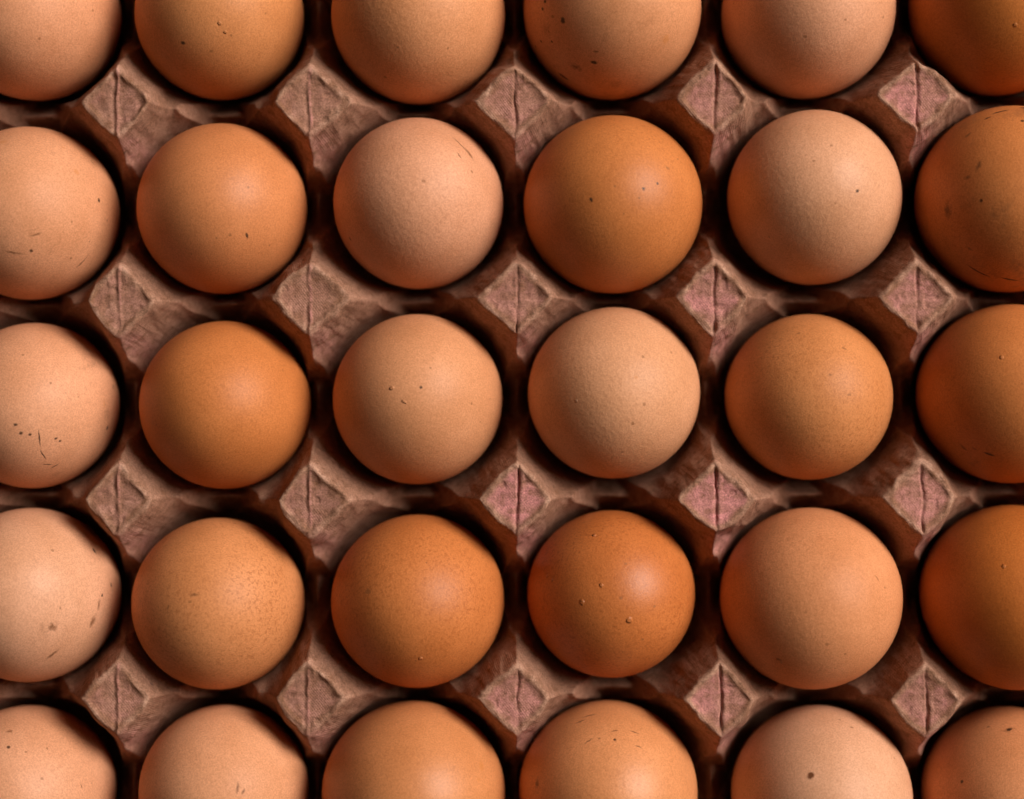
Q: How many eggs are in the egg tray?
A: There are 30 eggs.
